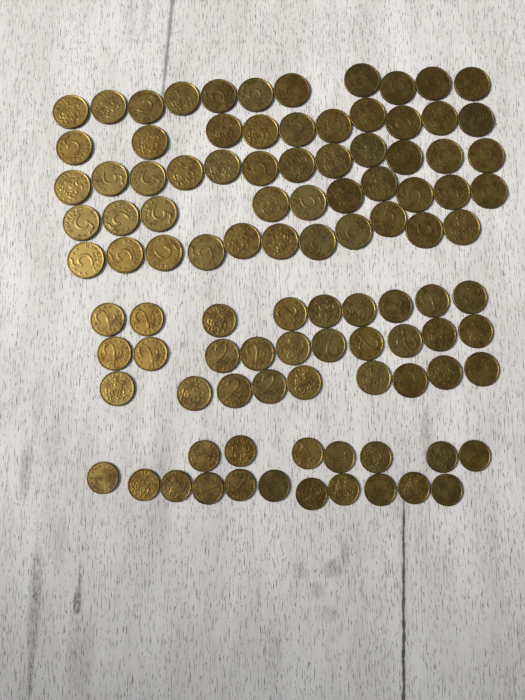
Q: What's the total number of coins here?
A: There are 100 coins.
